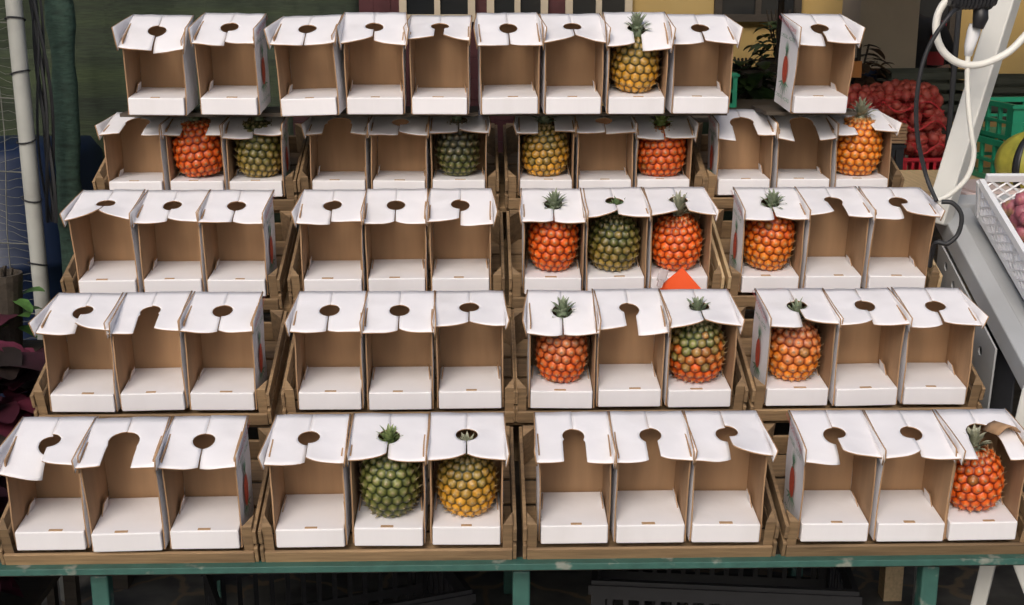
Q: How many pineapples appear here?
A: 17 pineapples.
